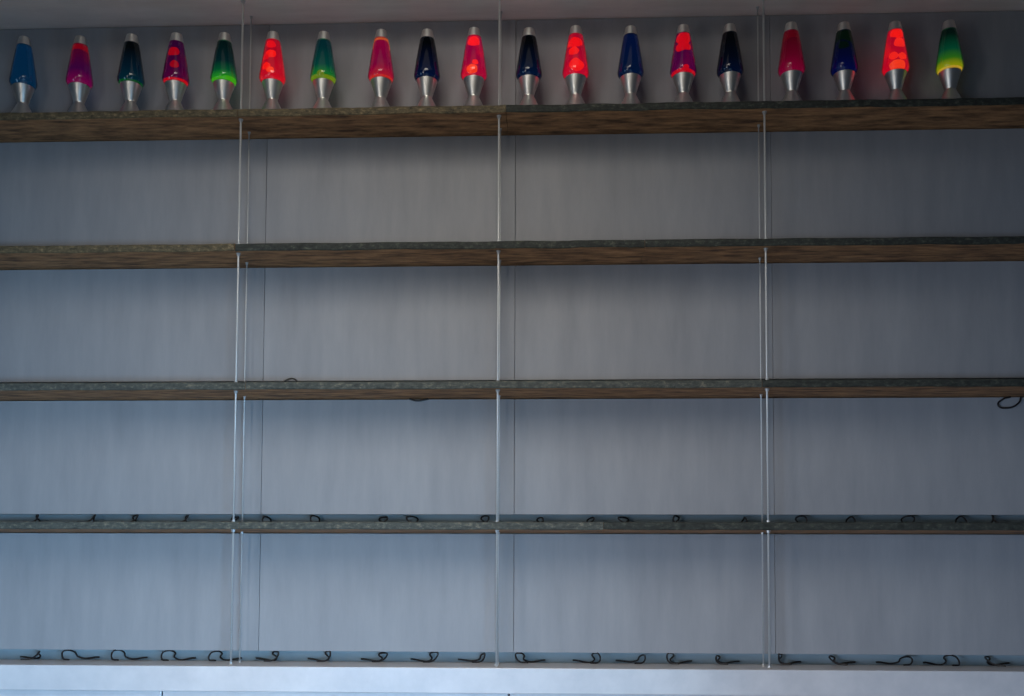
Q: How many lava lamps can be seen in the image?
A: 19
